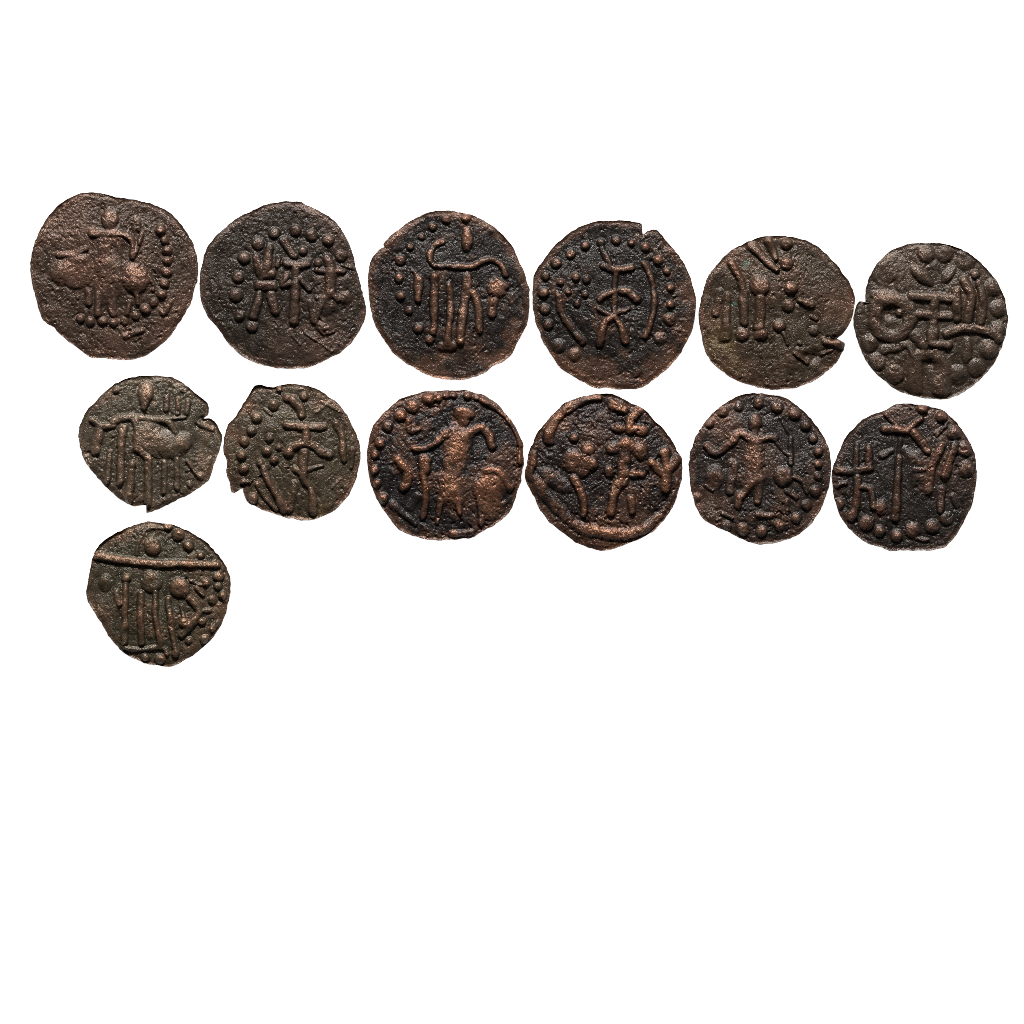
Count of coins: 13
